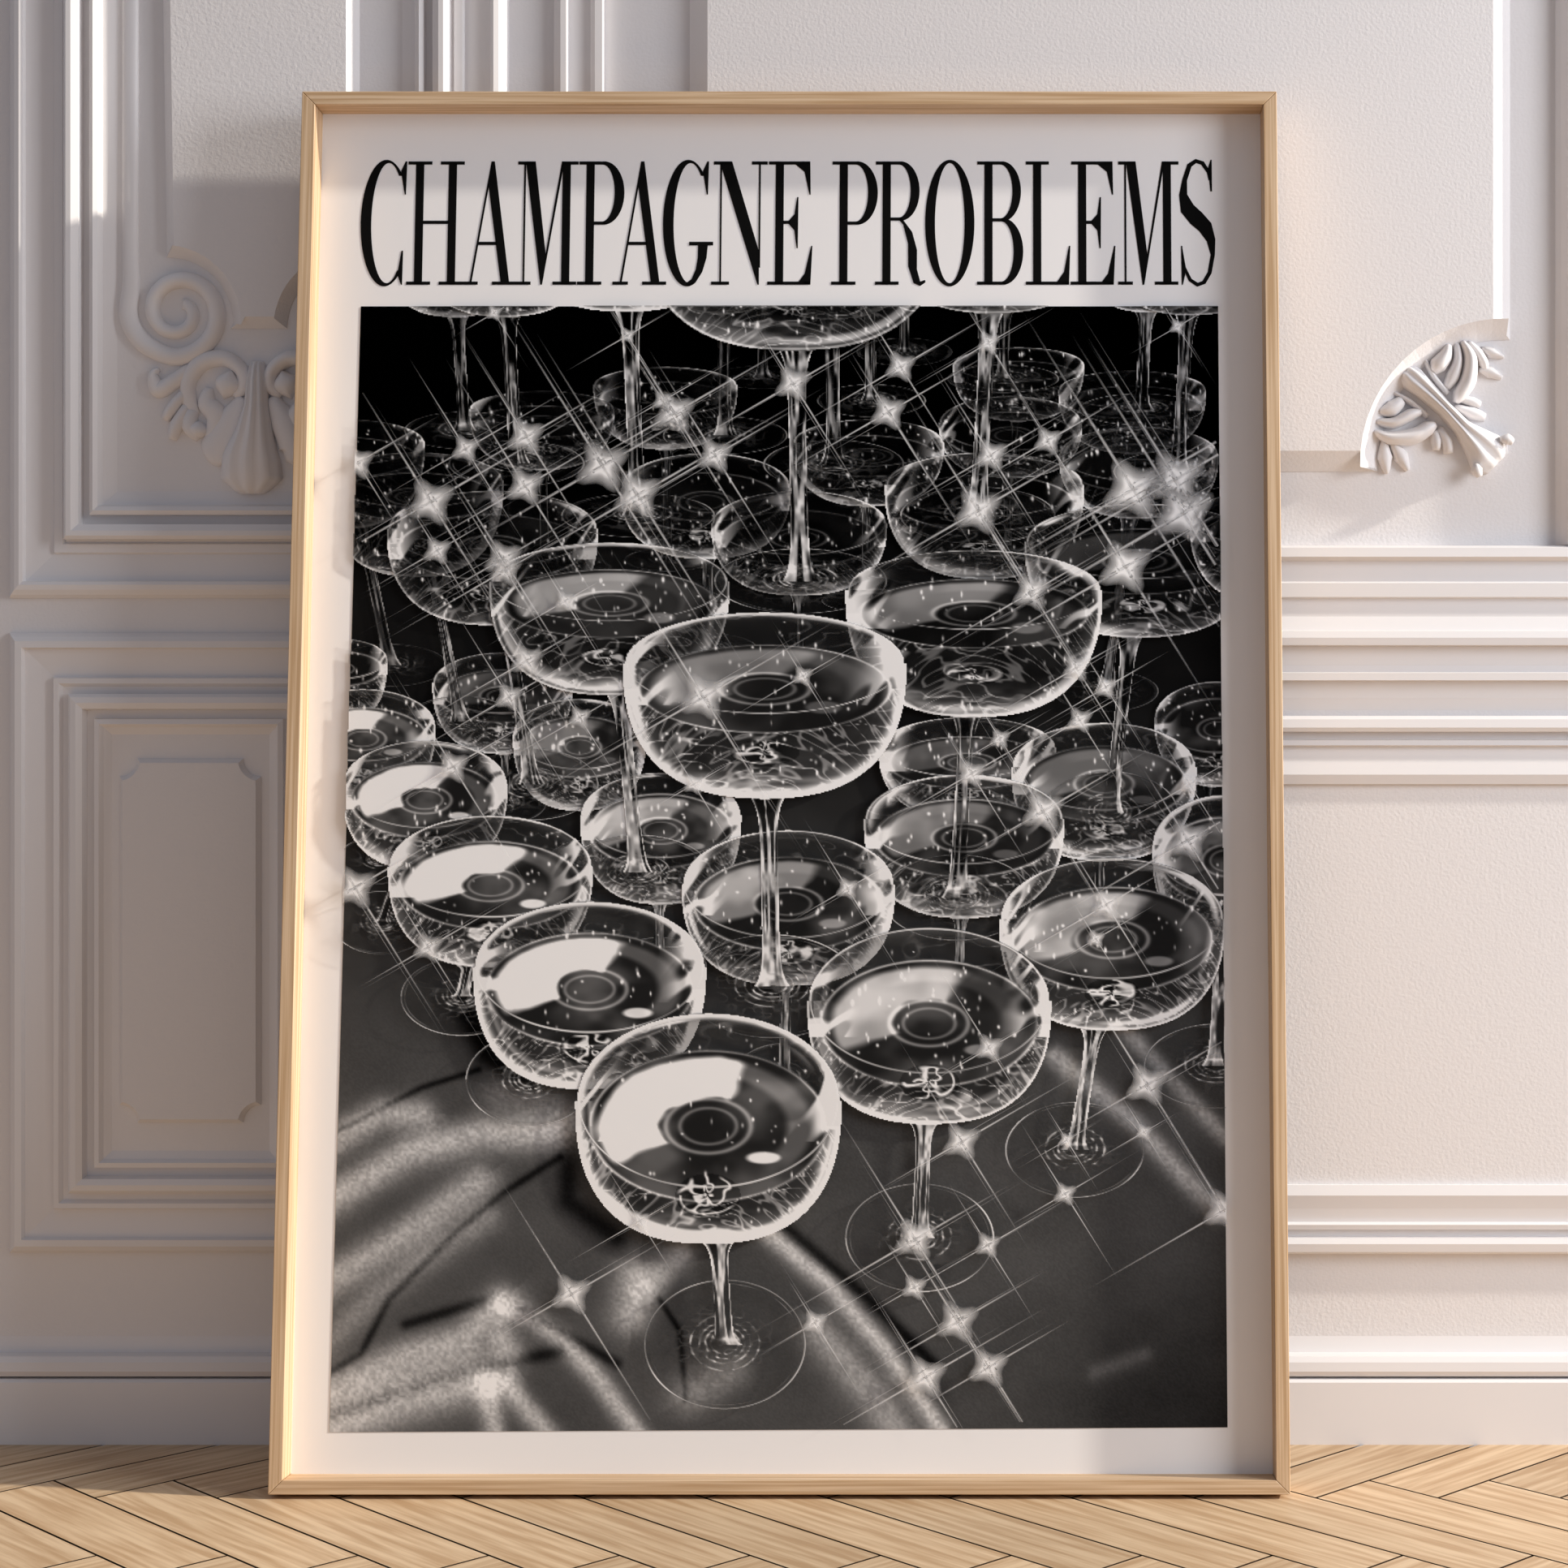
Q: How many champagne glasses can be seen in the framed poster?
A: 48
